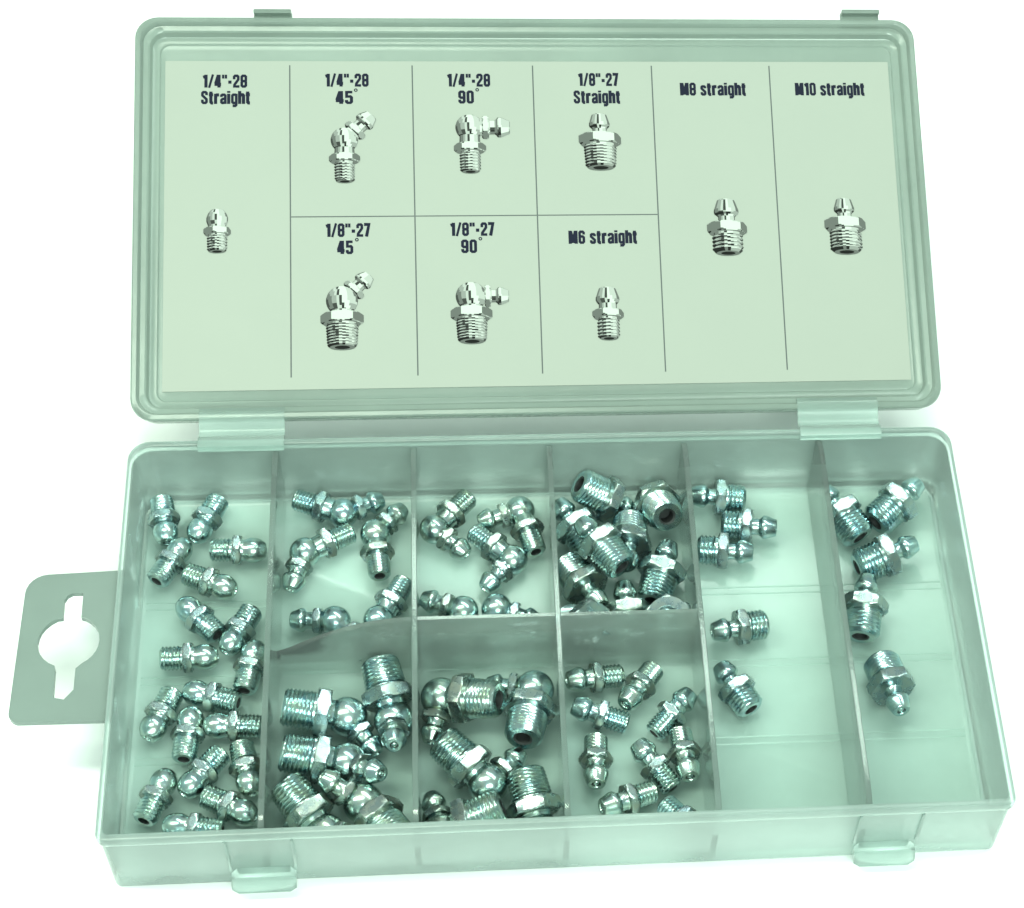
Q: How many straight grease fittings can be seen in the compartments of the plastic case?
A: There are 49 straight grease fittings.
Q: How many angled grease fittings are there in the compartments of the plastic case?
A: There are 20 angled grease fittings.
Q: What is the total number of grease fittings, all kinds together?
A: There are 69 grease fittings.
